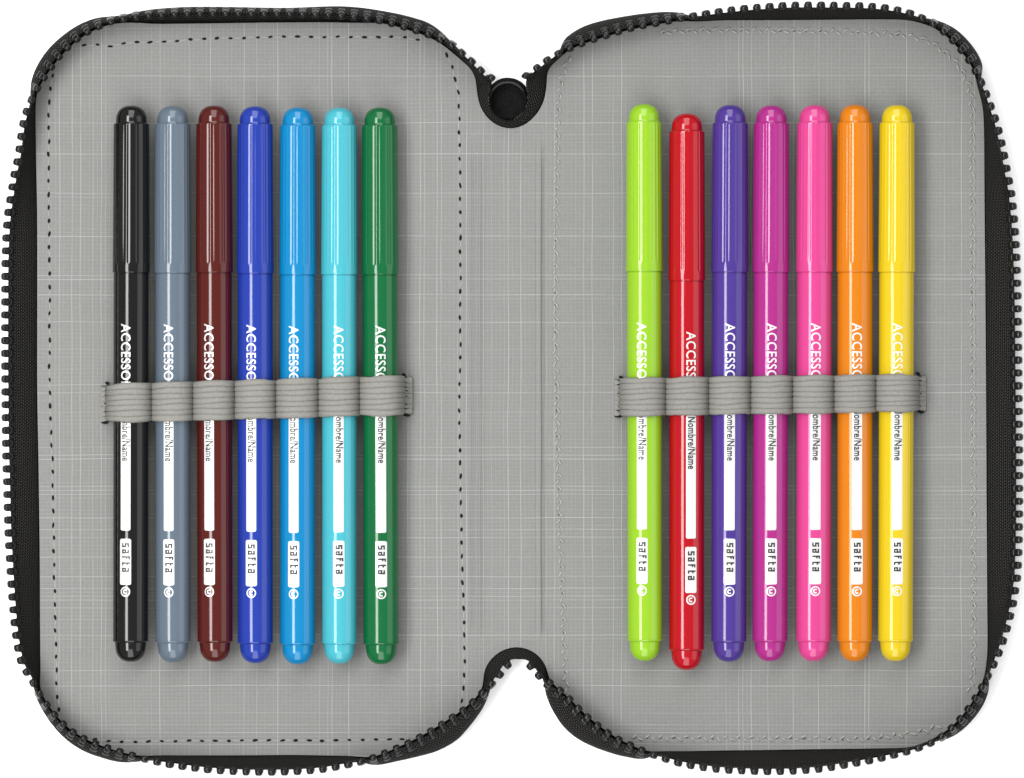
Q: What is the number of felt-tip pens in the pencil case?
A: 14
